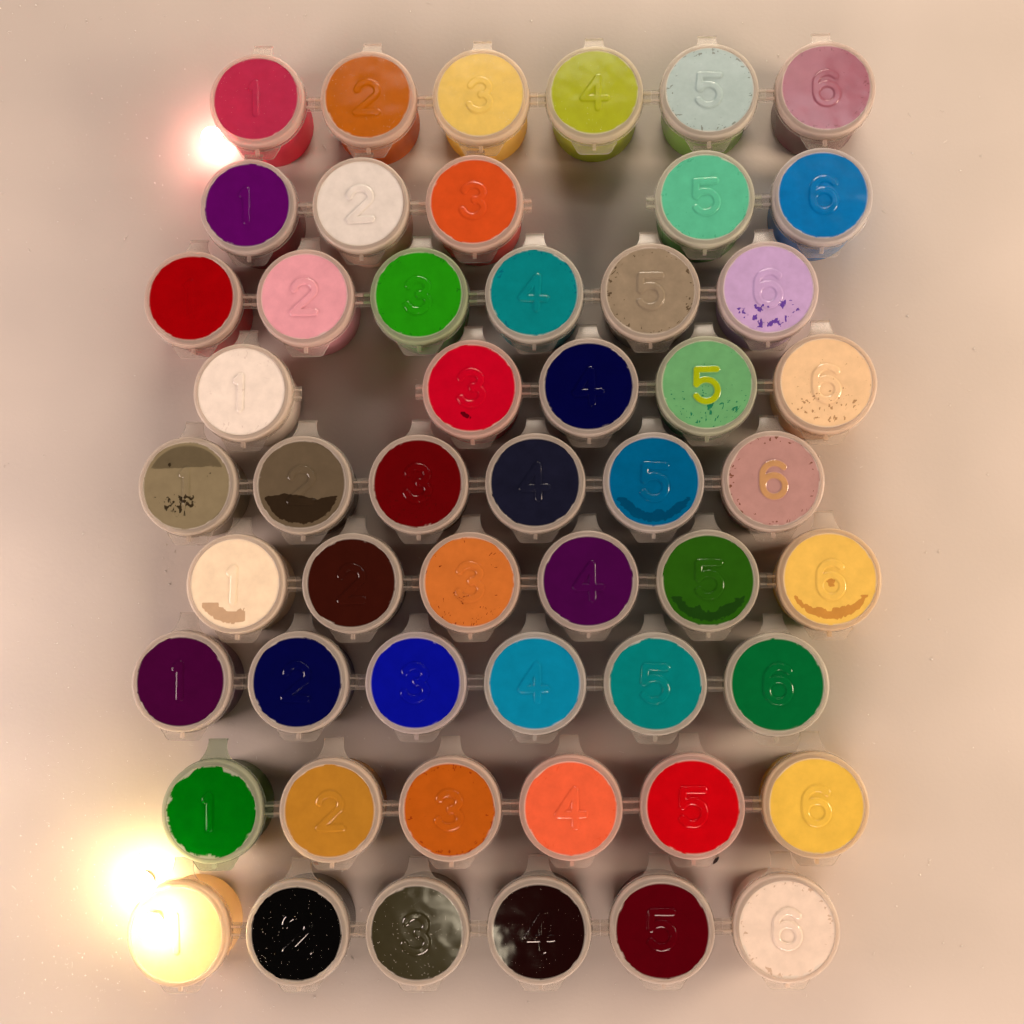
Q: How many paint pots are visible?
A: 52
